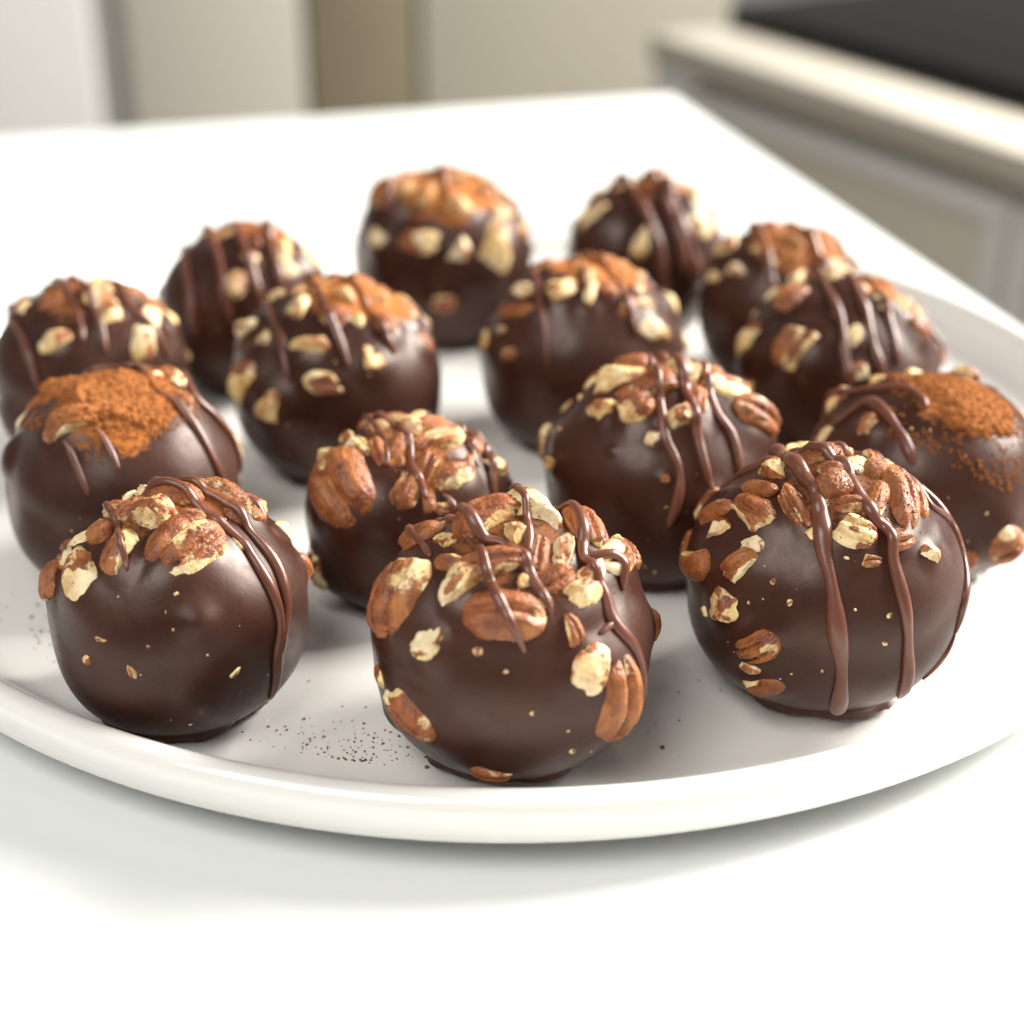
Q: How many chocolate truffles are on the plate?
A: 15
